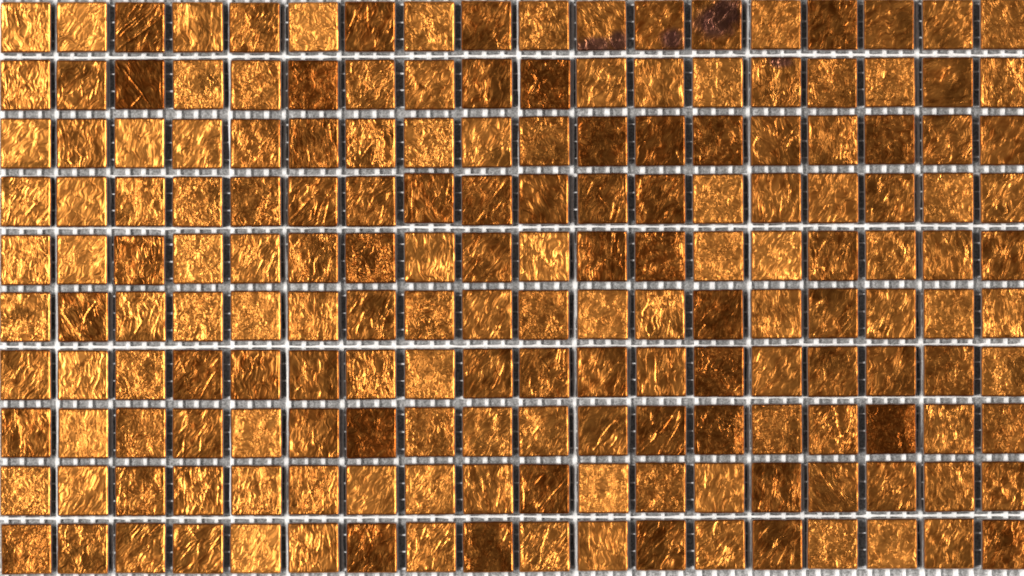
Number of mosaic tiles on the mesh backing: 180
